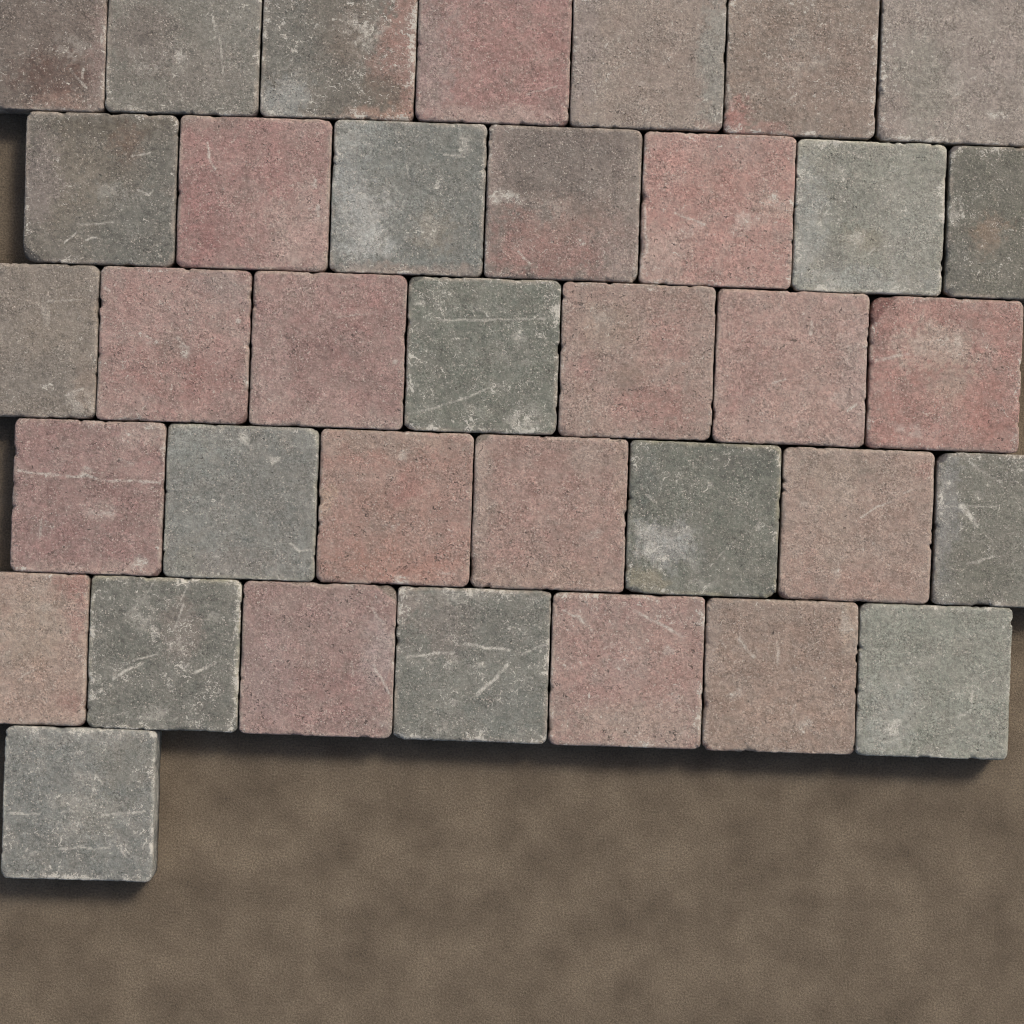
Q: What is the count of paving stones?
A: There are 36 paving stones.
